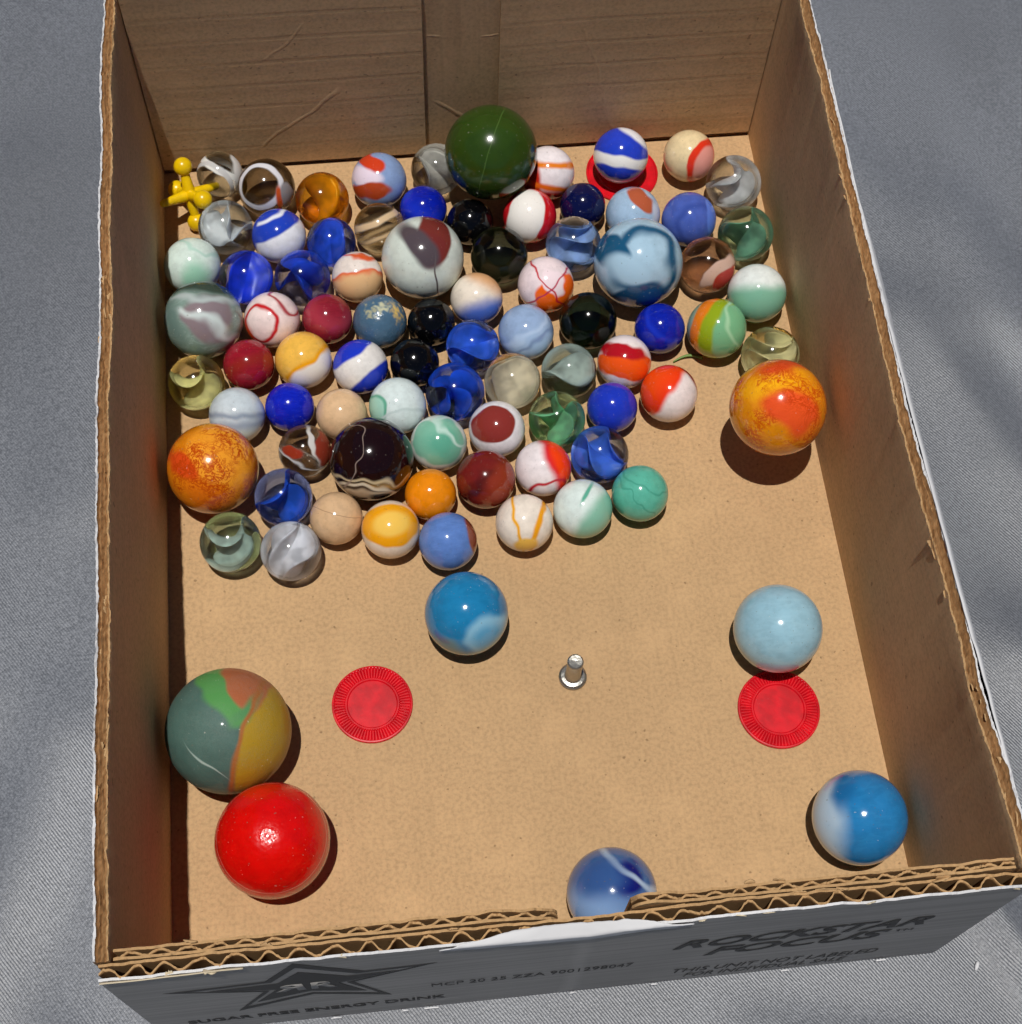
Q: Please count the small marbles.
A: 72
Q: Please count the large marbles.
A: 13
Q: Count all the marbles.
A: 85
